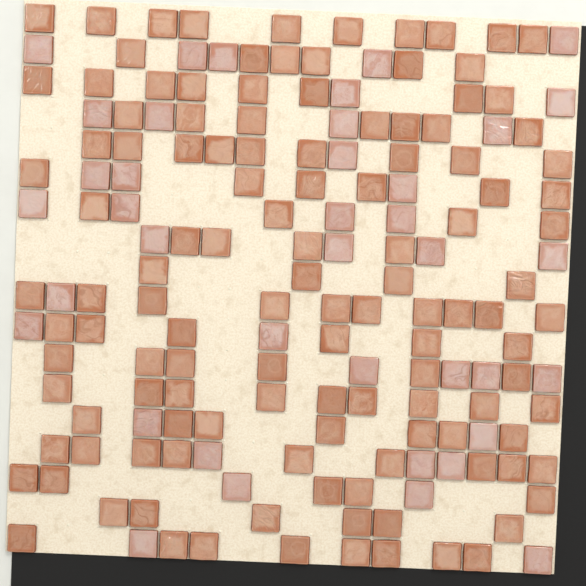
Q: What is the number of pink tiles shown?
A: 39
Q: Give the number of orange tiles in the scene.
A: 124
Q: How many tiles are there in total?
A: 163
